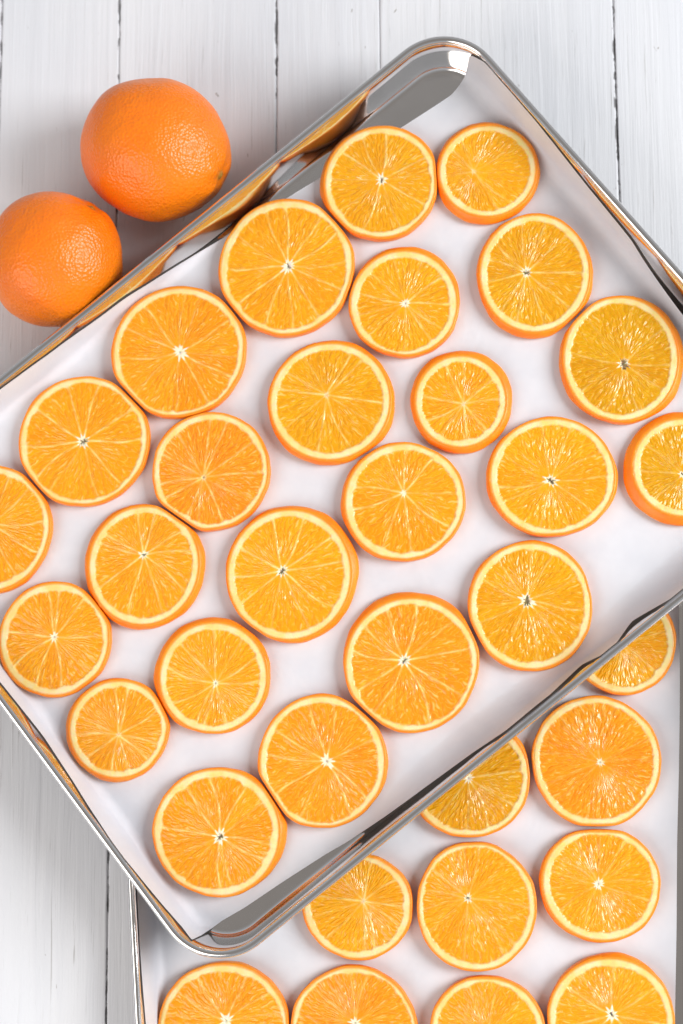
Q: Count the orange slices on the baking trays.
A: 34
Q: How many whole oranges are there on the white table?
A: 2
